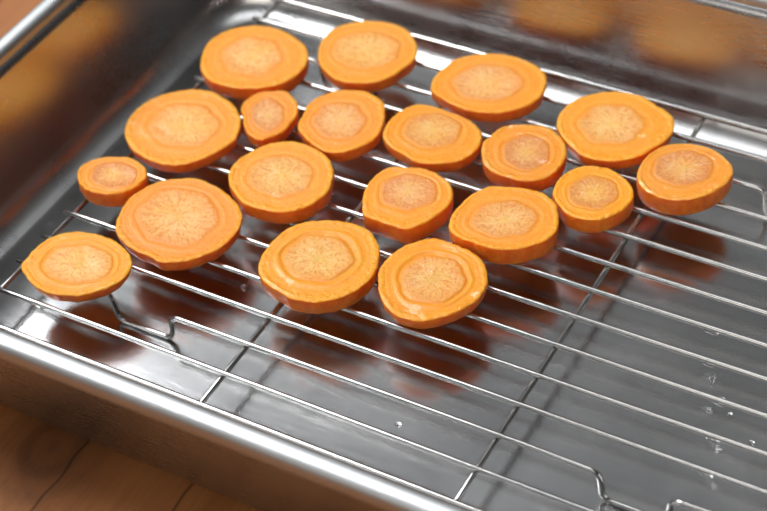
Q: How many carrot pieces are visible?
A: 19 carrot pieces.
